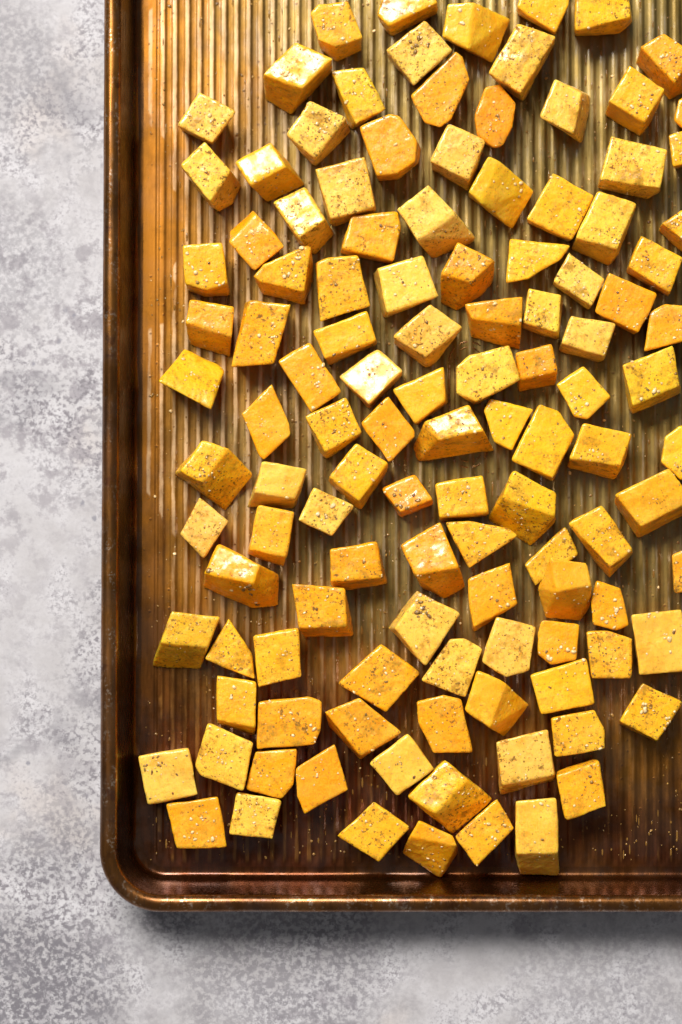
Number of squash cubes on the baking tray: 118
